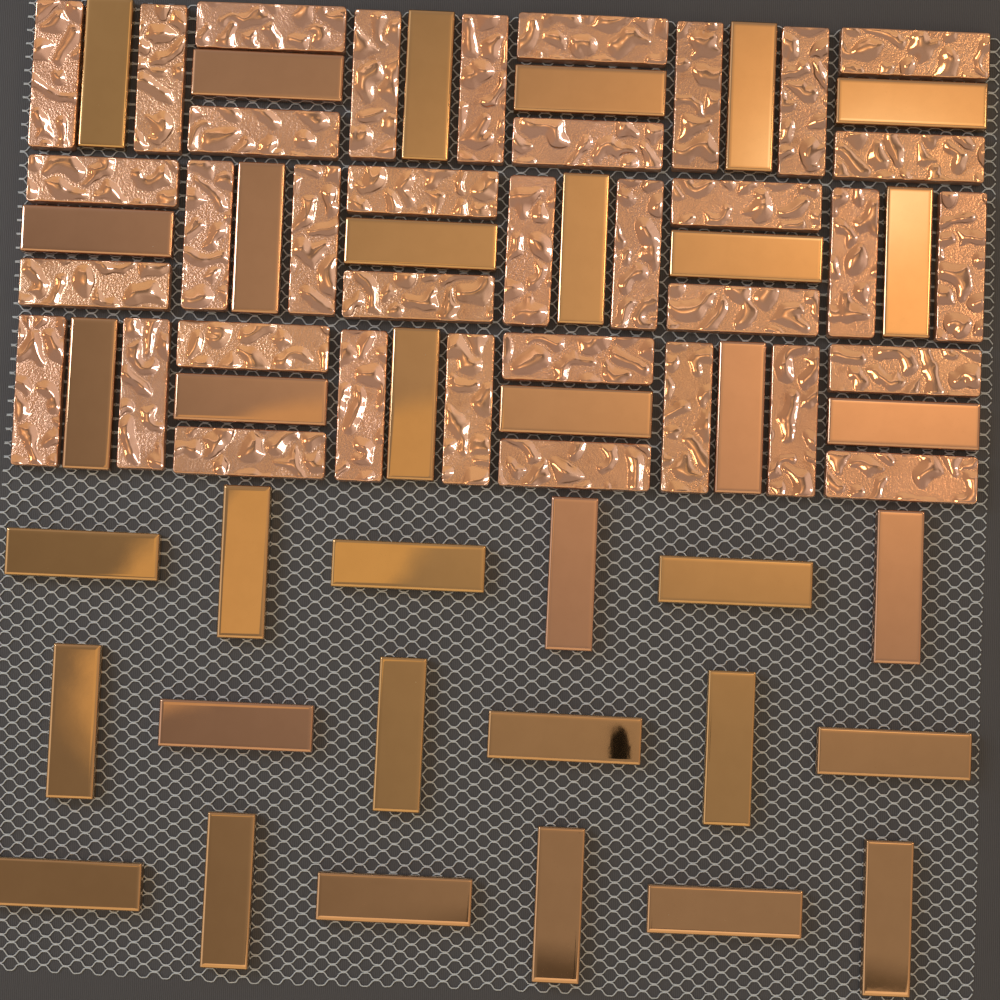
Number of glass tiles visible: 36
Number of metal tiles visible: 36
